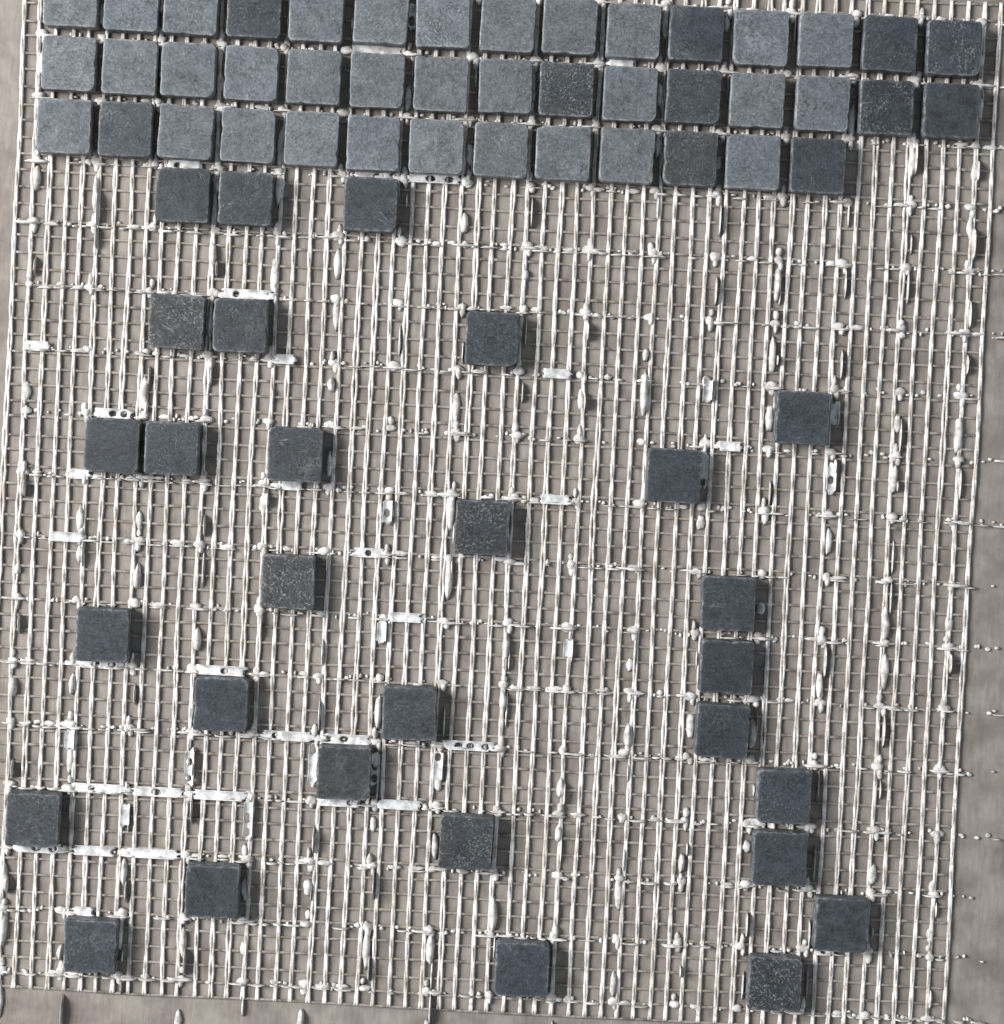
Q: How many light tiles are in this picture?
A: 32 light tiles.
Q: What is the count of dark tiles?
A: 40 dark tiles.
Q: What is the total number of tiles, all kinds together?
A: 72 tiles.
